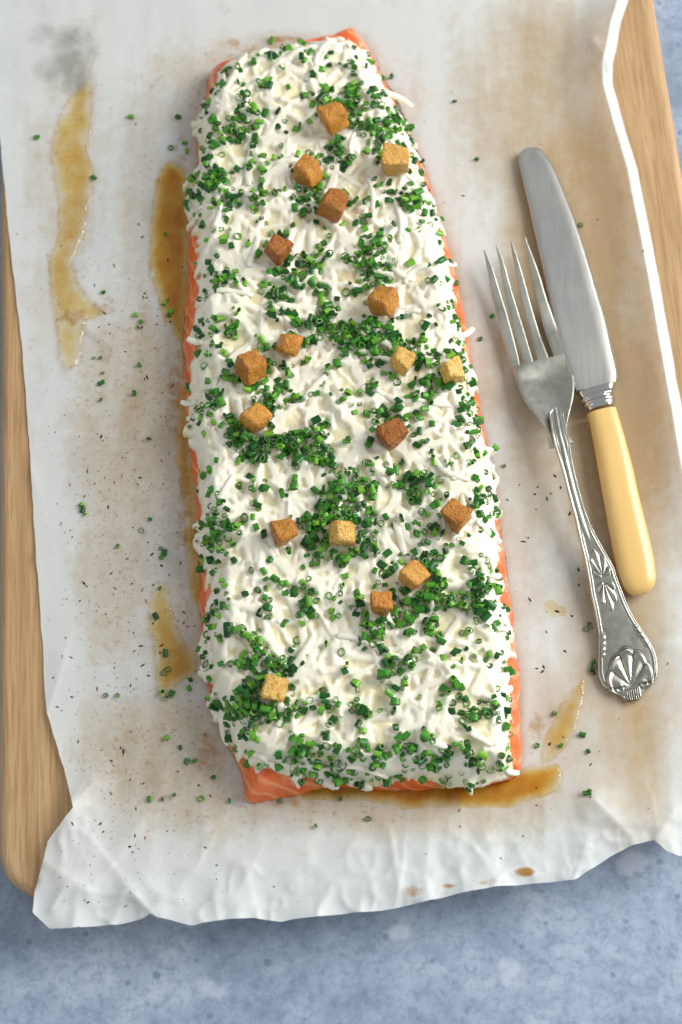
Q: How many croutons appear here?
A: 18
